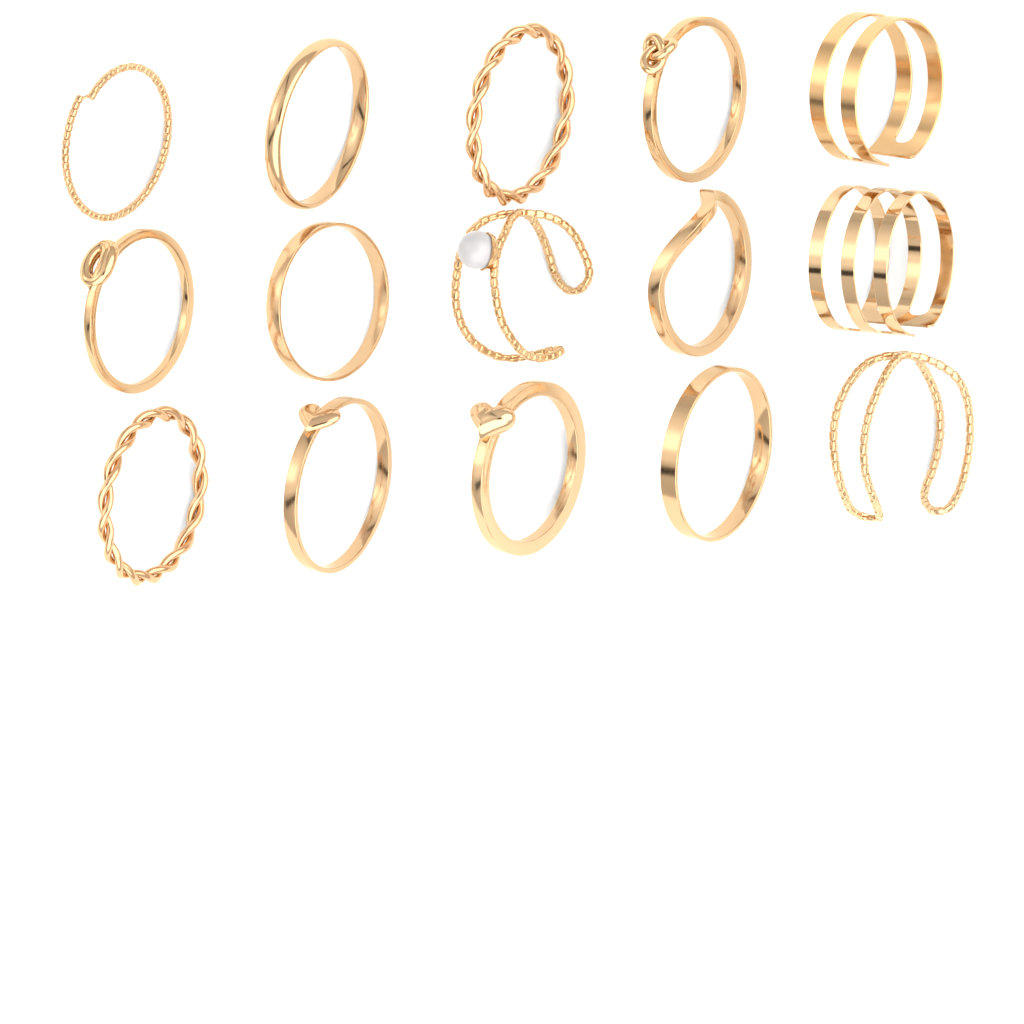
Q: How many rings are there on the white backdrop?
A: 15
